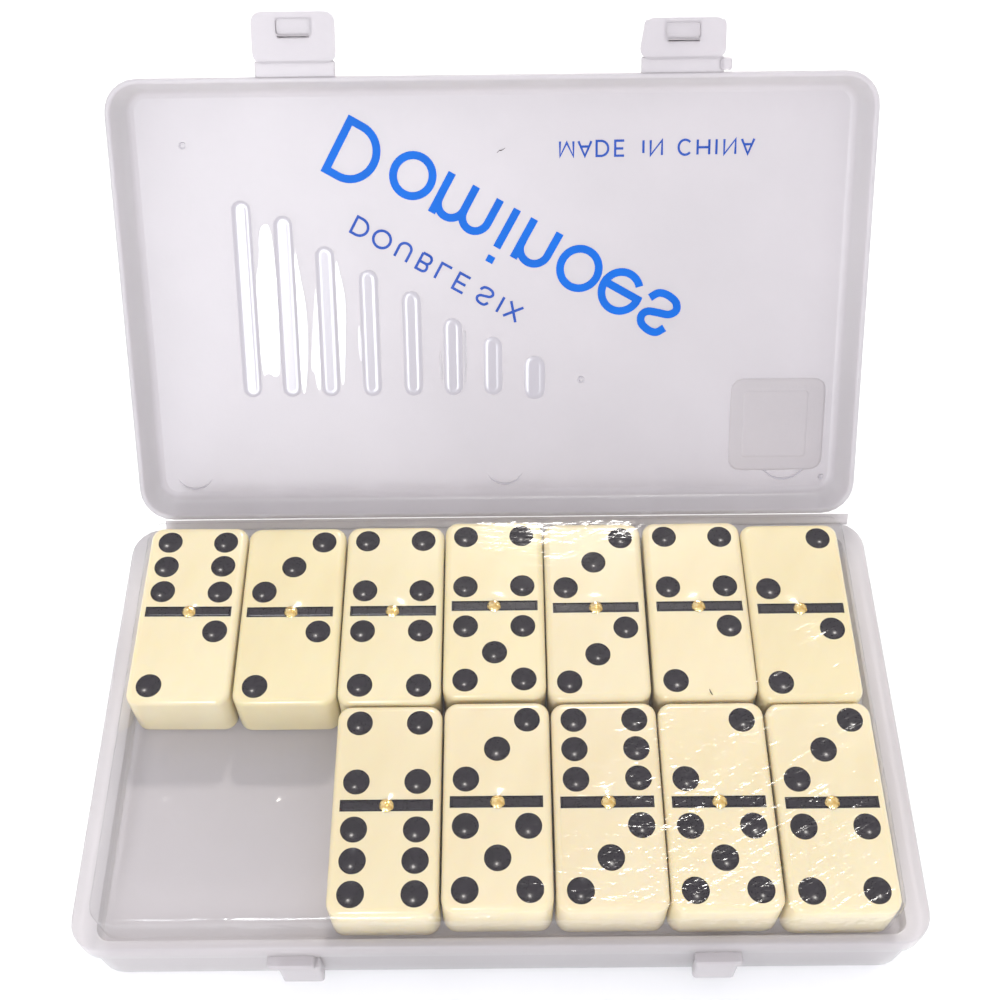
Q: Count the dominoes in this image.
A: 12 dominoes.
